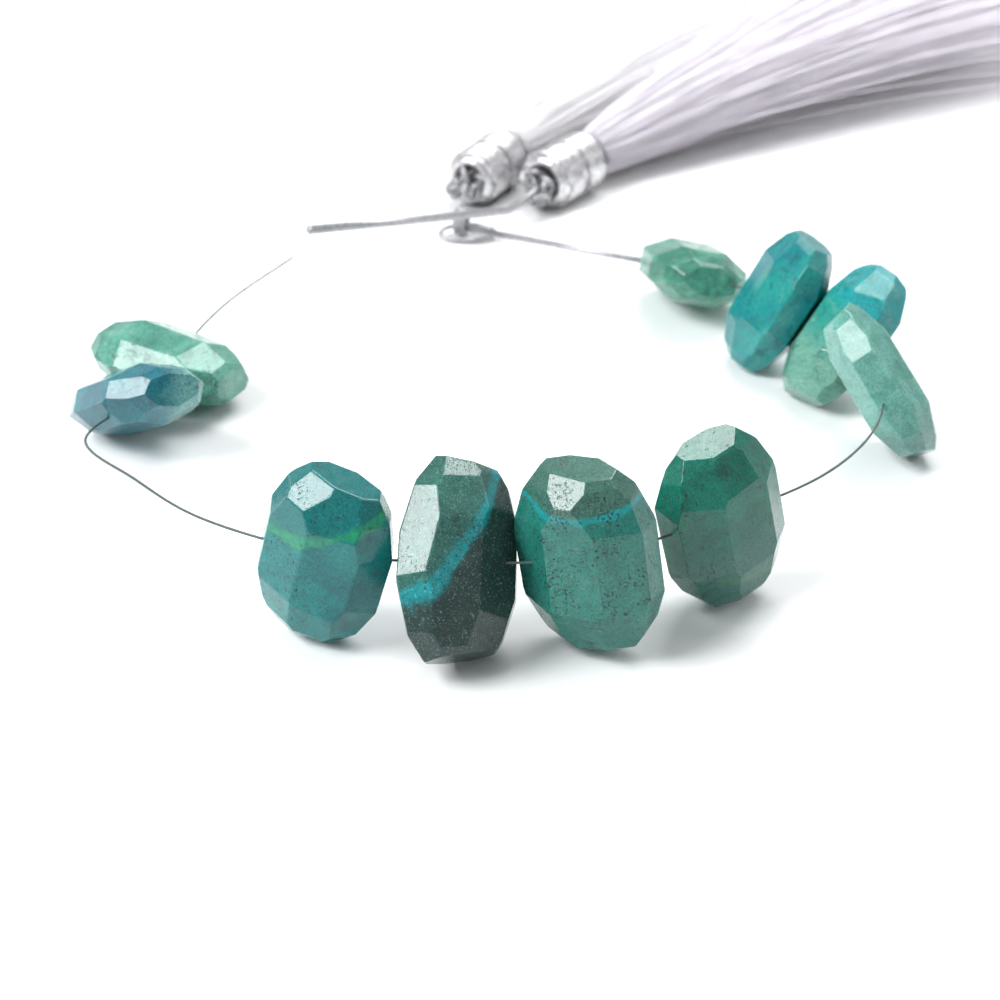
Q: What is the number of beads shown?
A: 10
